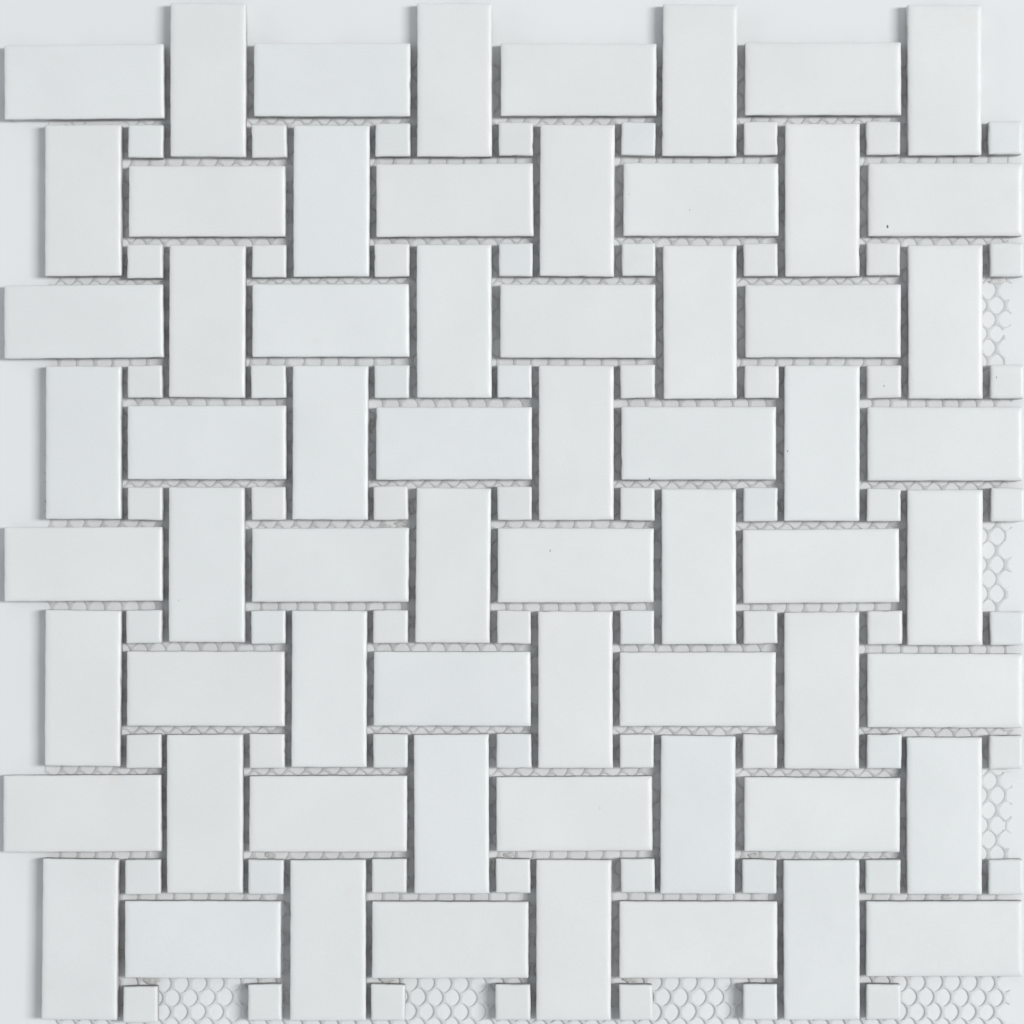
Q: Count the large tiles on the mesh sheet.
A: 64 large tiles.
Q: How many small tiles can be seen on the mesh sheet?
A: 63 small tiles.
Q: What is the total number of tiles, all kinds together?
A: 127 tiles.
